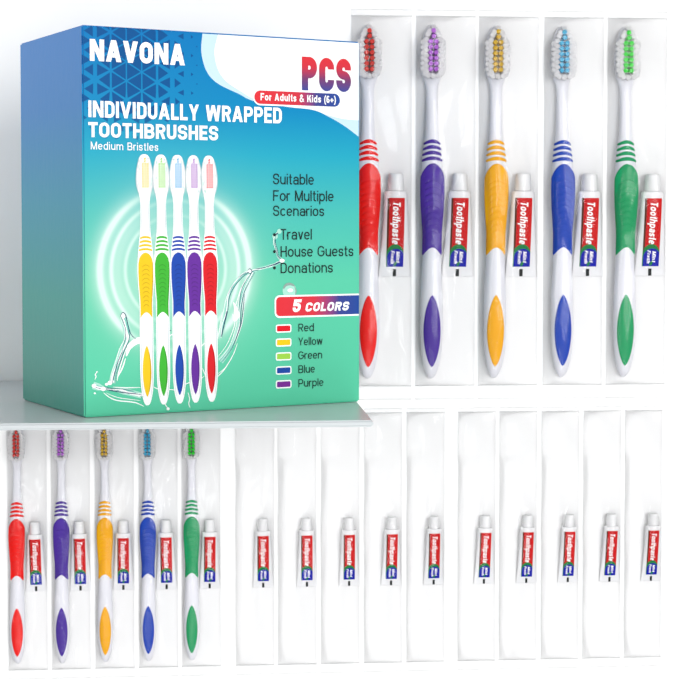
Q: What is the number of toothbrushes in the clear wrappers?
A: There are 10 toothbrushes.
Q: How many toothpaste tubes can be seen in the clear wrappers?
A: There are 20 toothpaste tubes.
